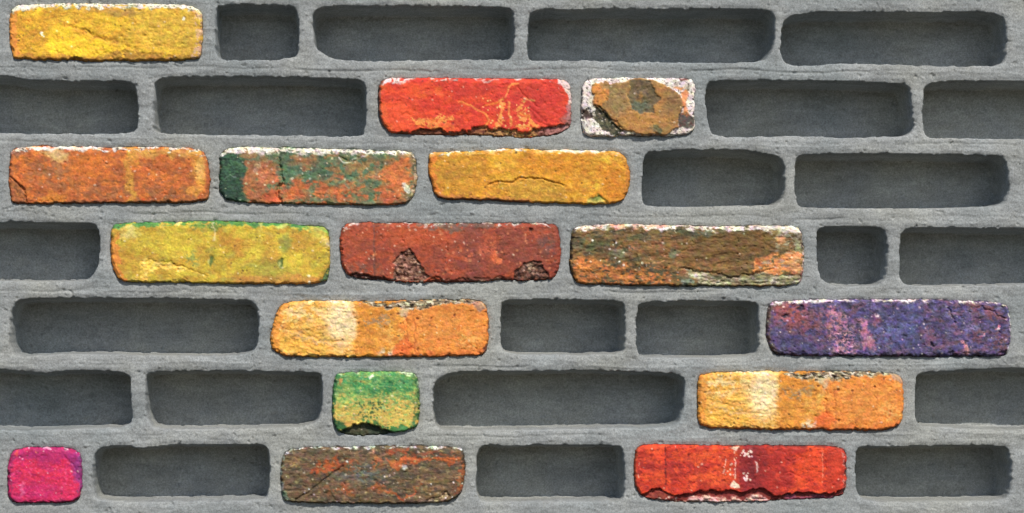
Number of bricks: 16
